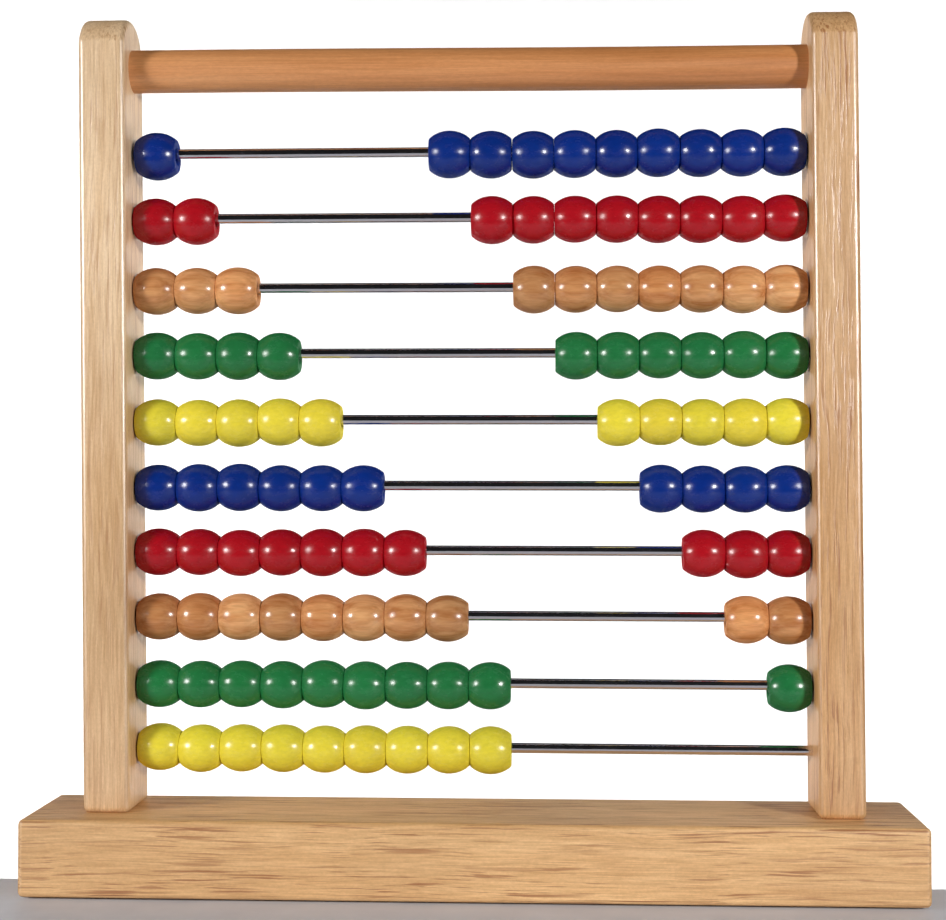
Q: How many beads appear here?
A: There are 99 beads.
